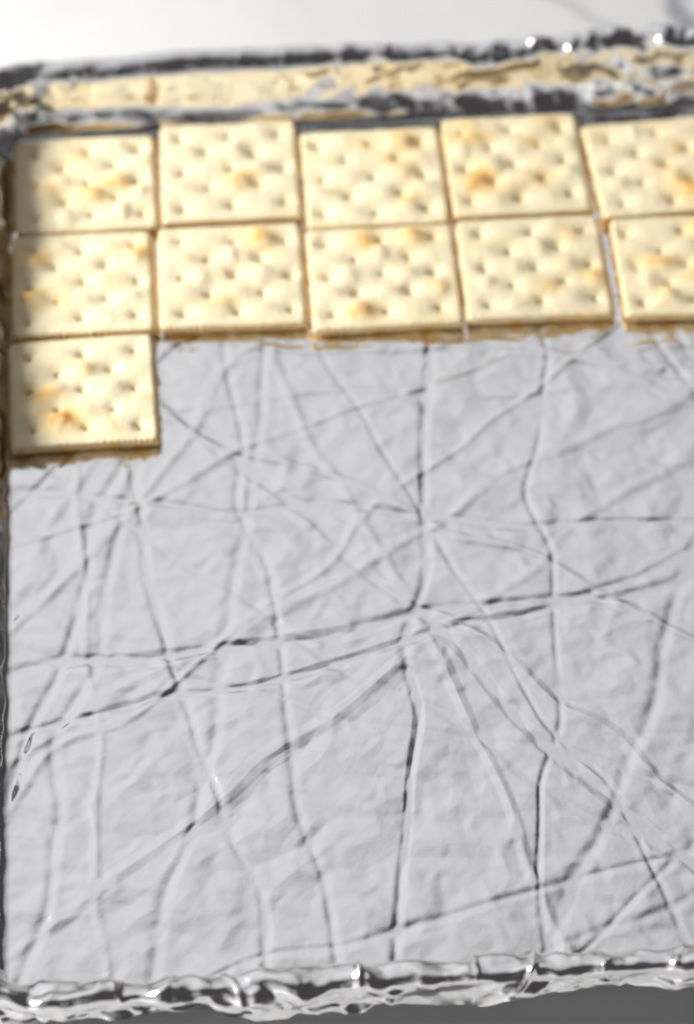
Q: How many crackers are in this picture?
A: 11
